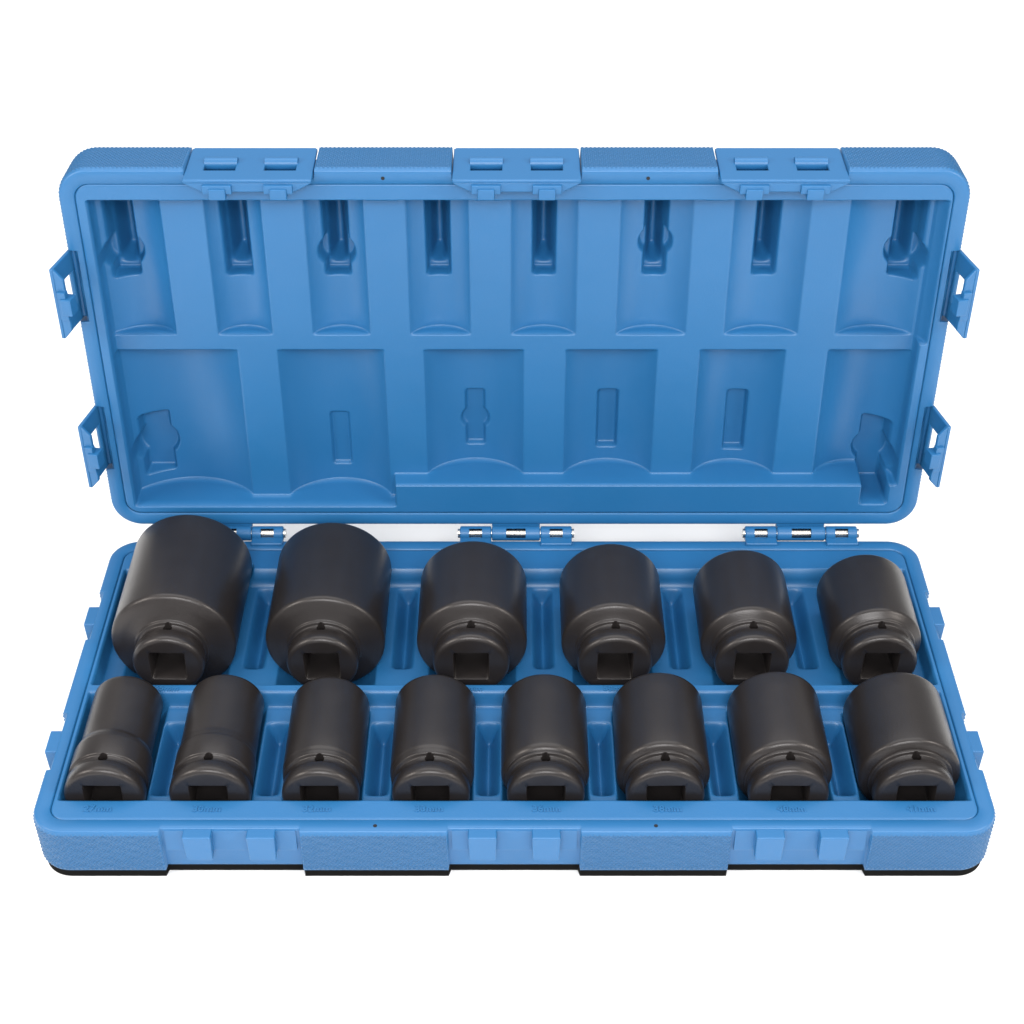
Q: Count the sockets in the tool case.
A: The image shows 14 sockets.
